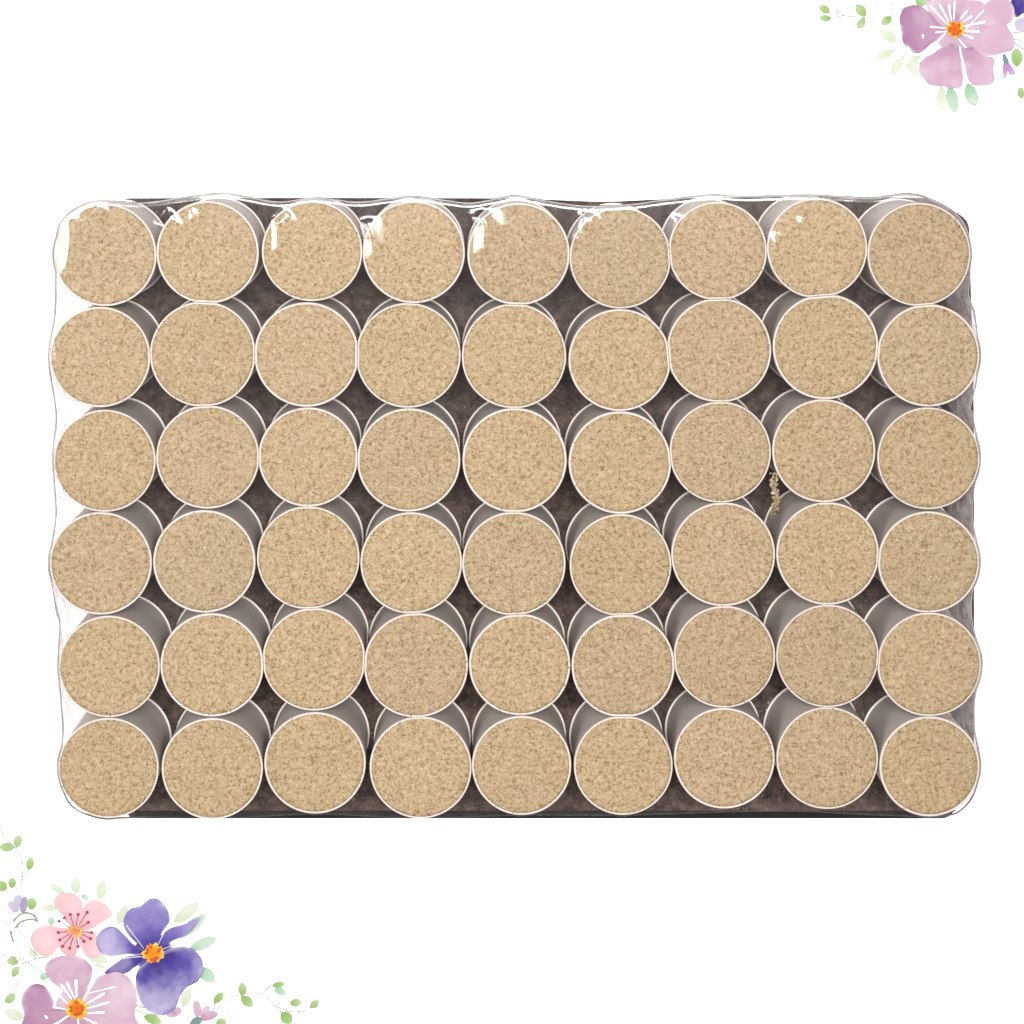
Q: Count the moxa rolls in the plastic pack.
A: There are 54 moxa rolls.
